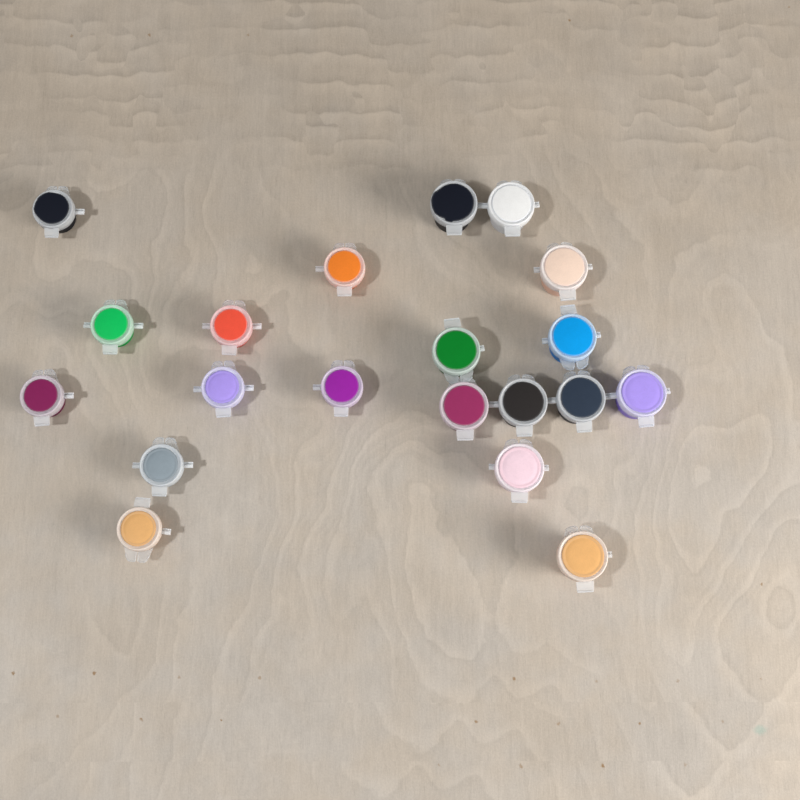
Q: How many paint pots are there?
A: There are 20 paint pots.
